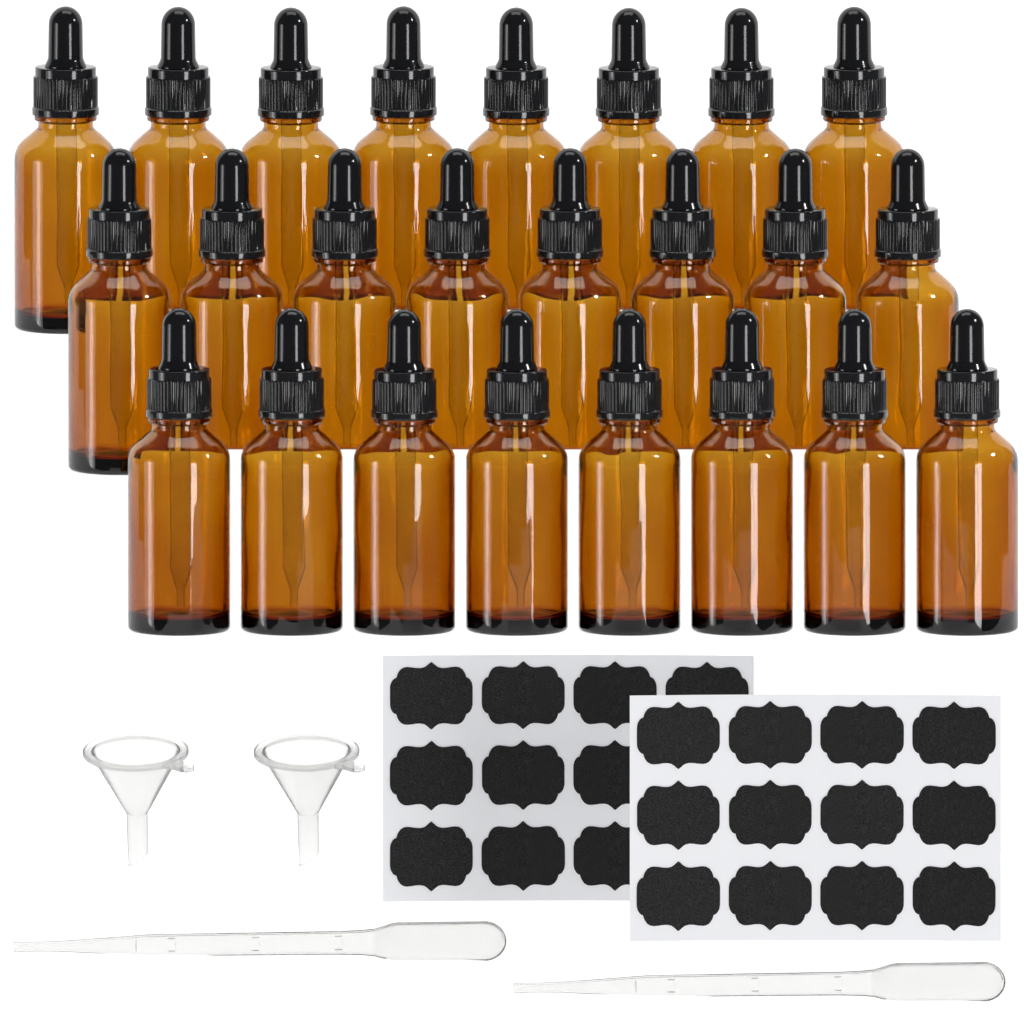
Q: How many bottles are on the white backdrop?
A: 24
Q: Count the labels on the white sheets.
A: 22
